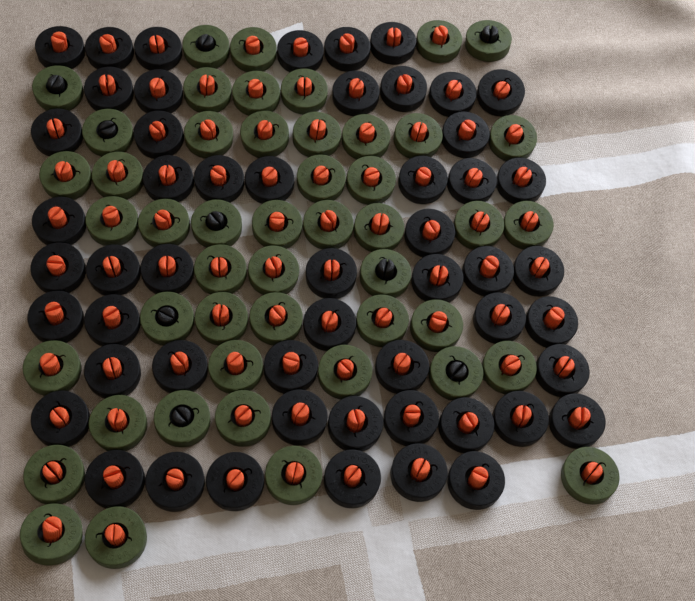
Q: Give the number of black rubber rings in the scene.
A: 53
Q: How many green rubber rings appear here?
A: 48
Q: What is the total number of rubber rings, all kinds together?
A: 101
